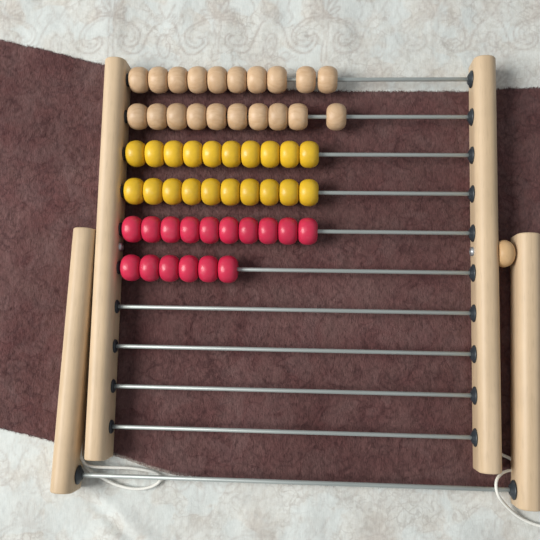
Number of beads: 56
